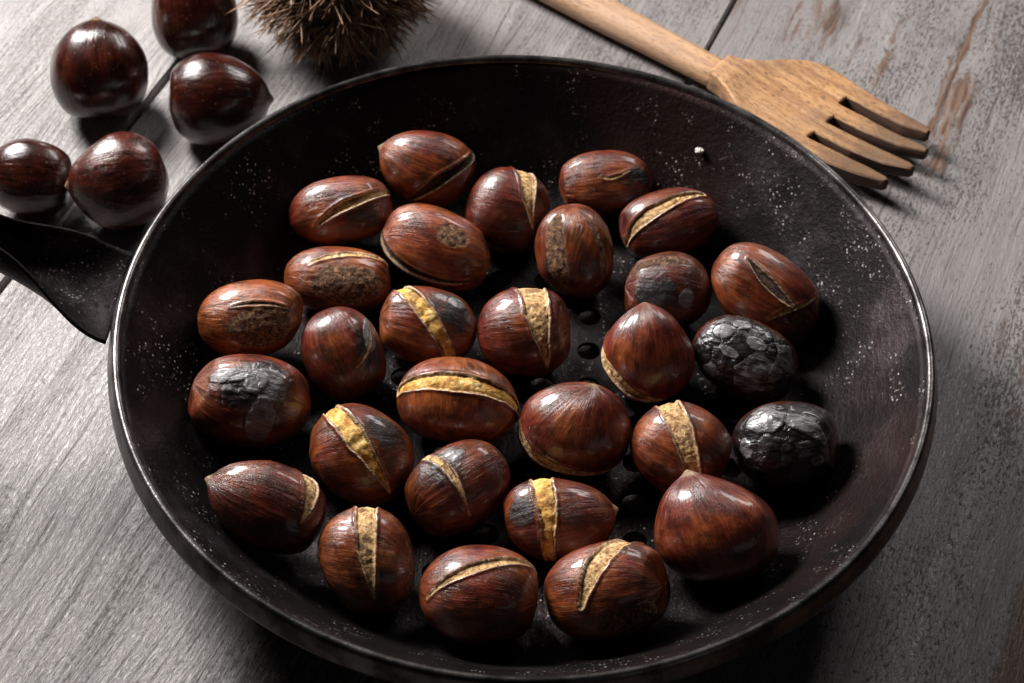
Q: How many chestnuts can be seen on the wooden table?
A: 34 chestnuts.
